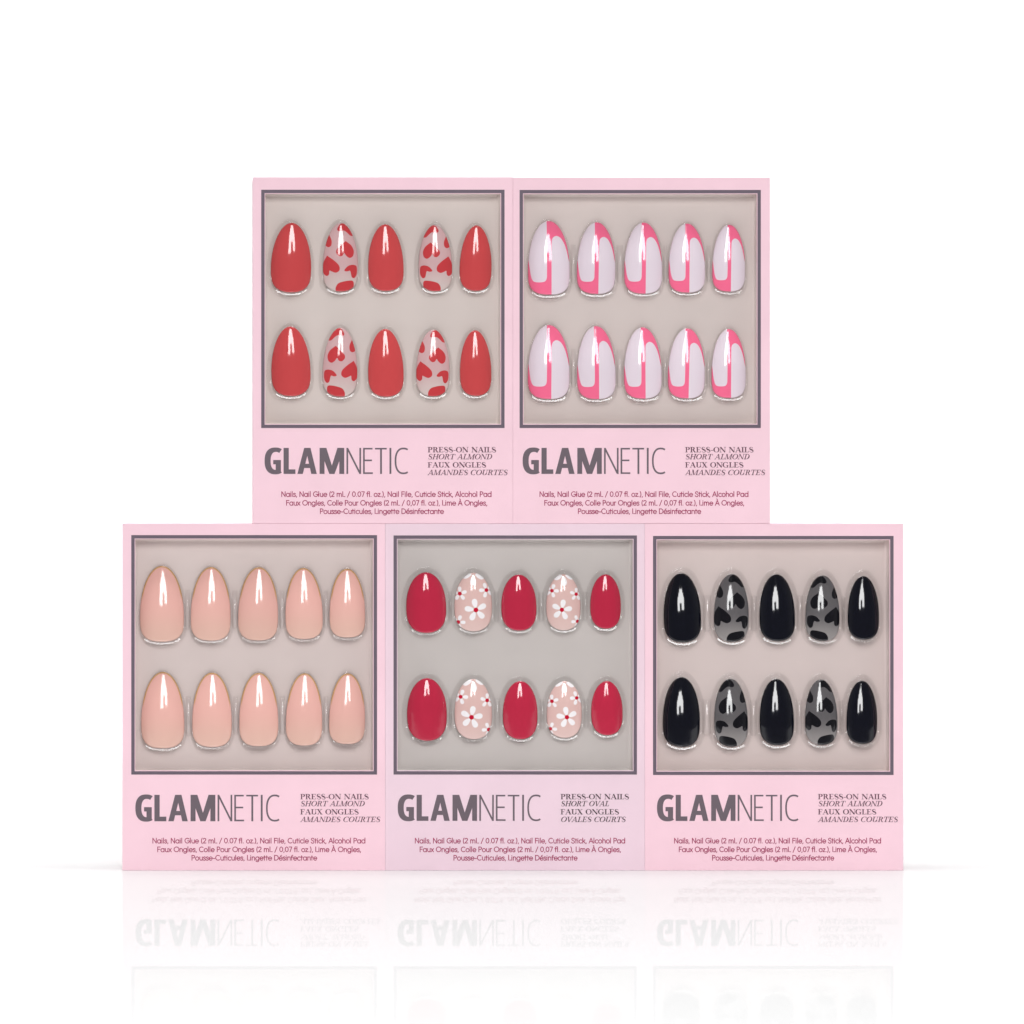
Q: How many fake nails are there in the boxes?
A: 50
